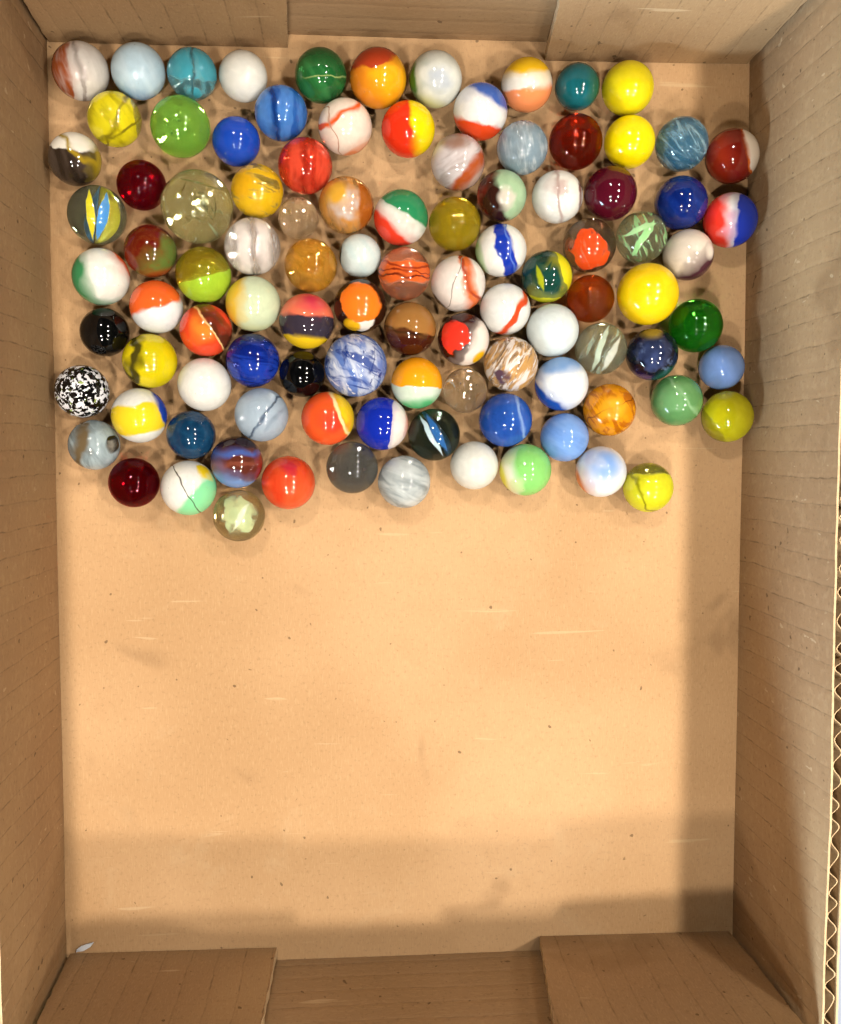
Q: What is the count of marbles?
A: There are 100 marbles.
